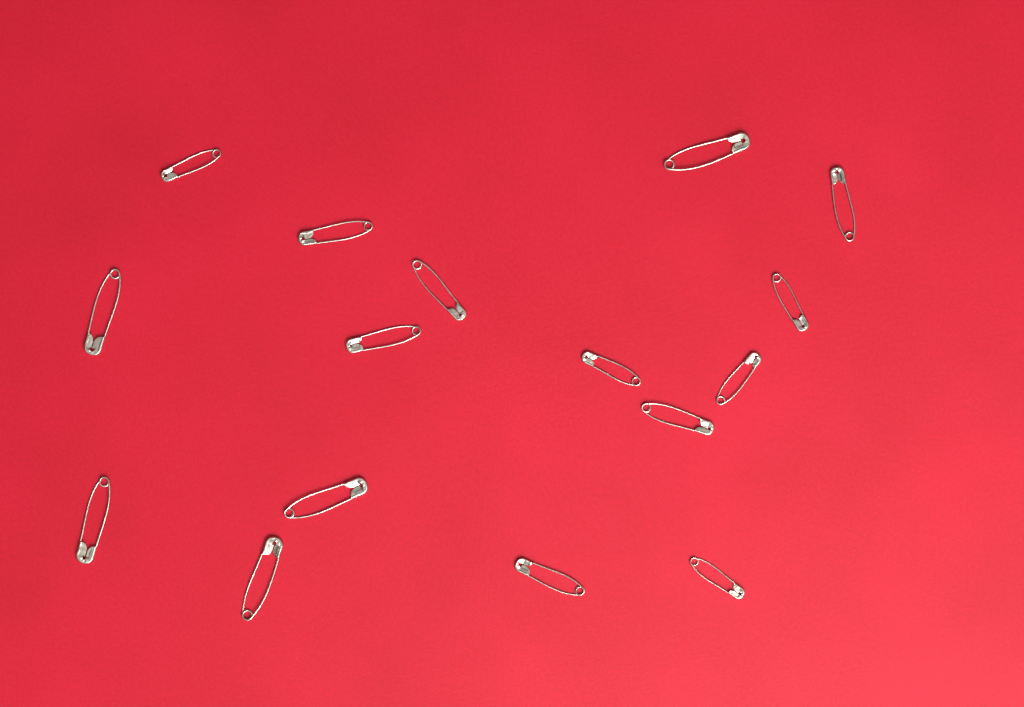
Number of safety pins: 16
